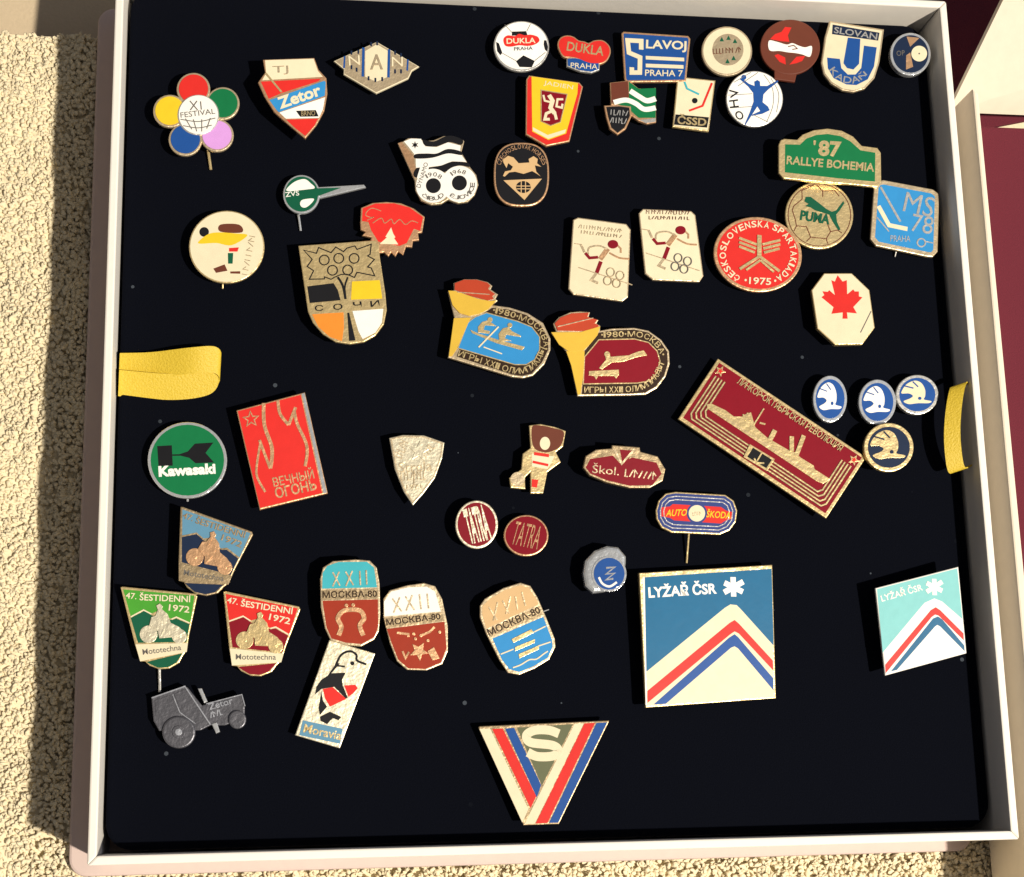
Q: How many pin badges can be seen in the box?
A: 54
